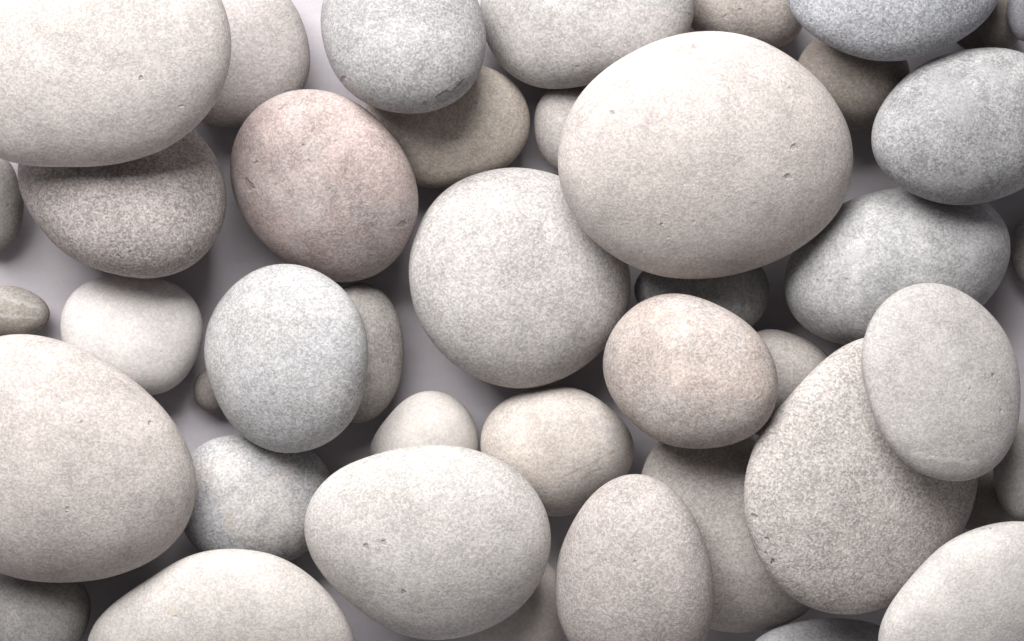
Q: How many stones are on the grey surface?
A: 43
